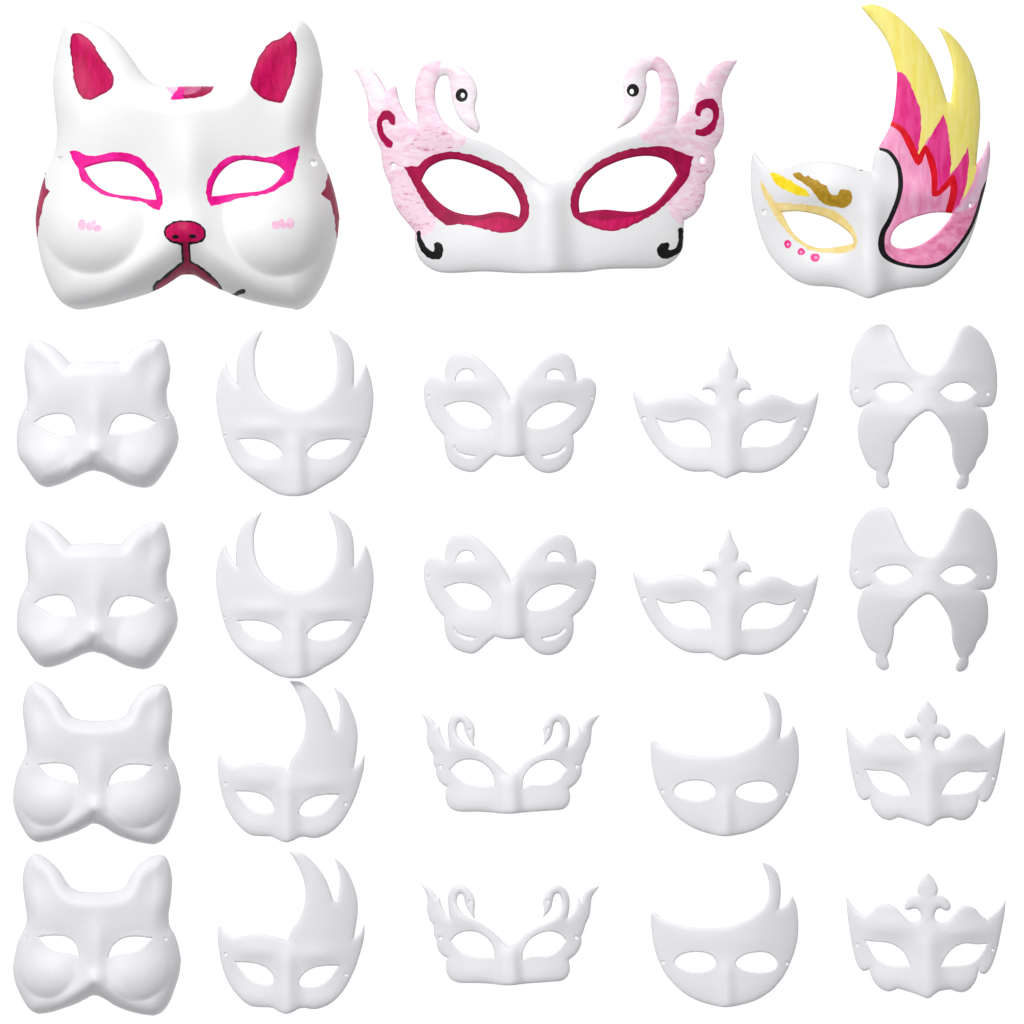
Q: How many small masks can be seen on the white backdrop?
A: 20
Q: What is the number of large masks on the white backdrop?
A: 3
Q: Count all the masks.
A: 23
